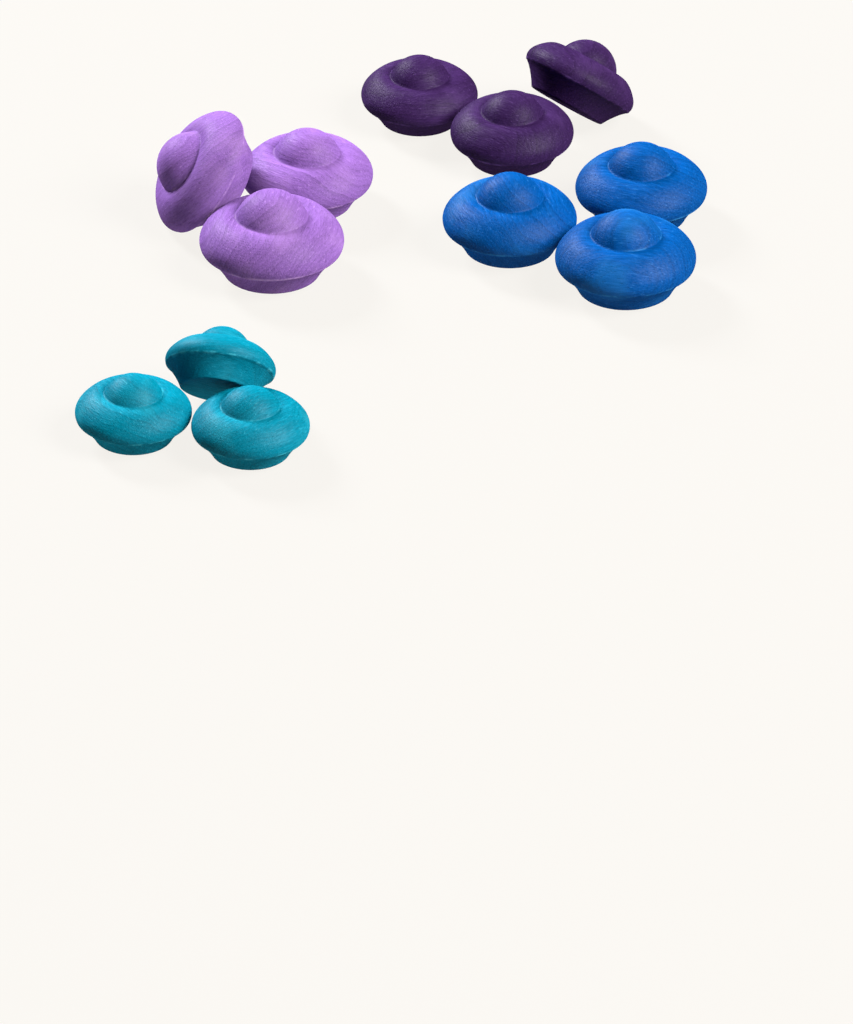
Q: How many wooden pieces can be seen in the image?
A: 12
